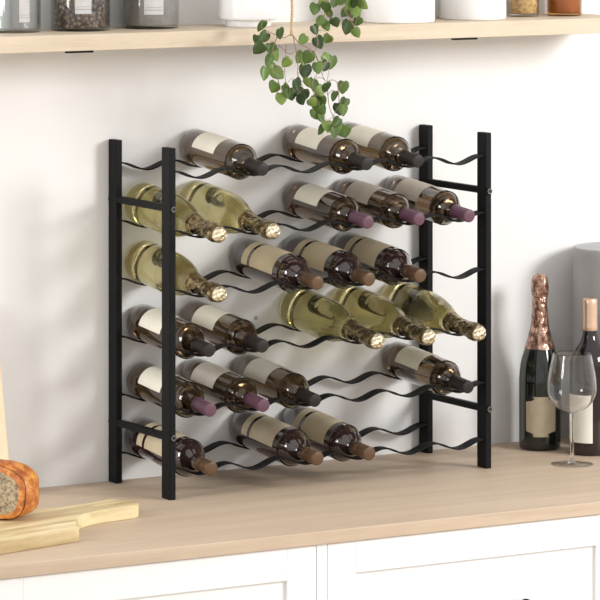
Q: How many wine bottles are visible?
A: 26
